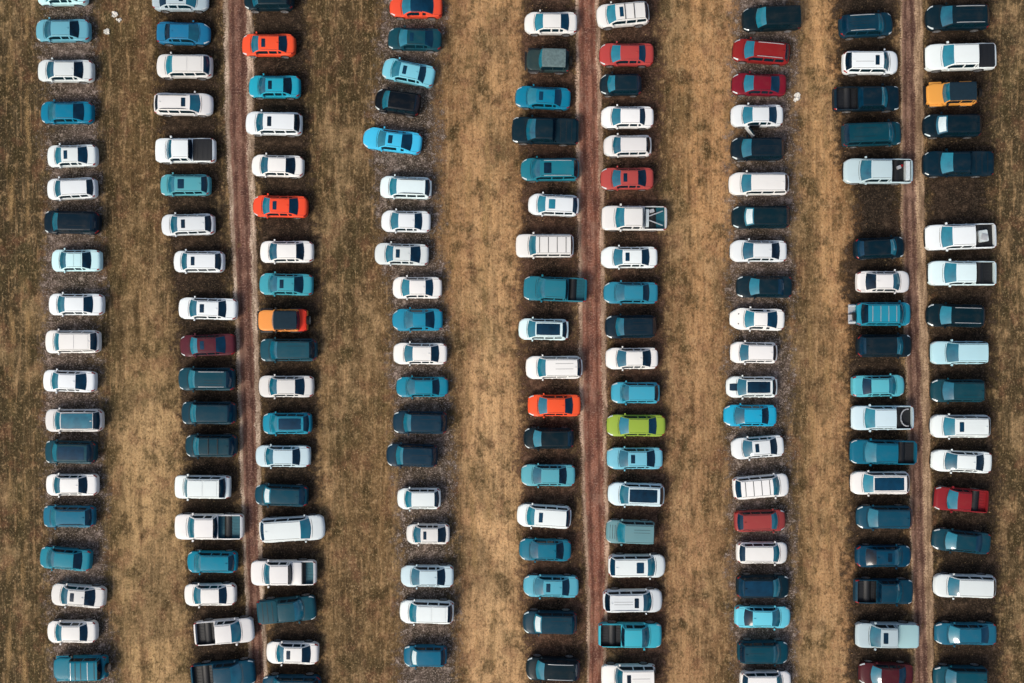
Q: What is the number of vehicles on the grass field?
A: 170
